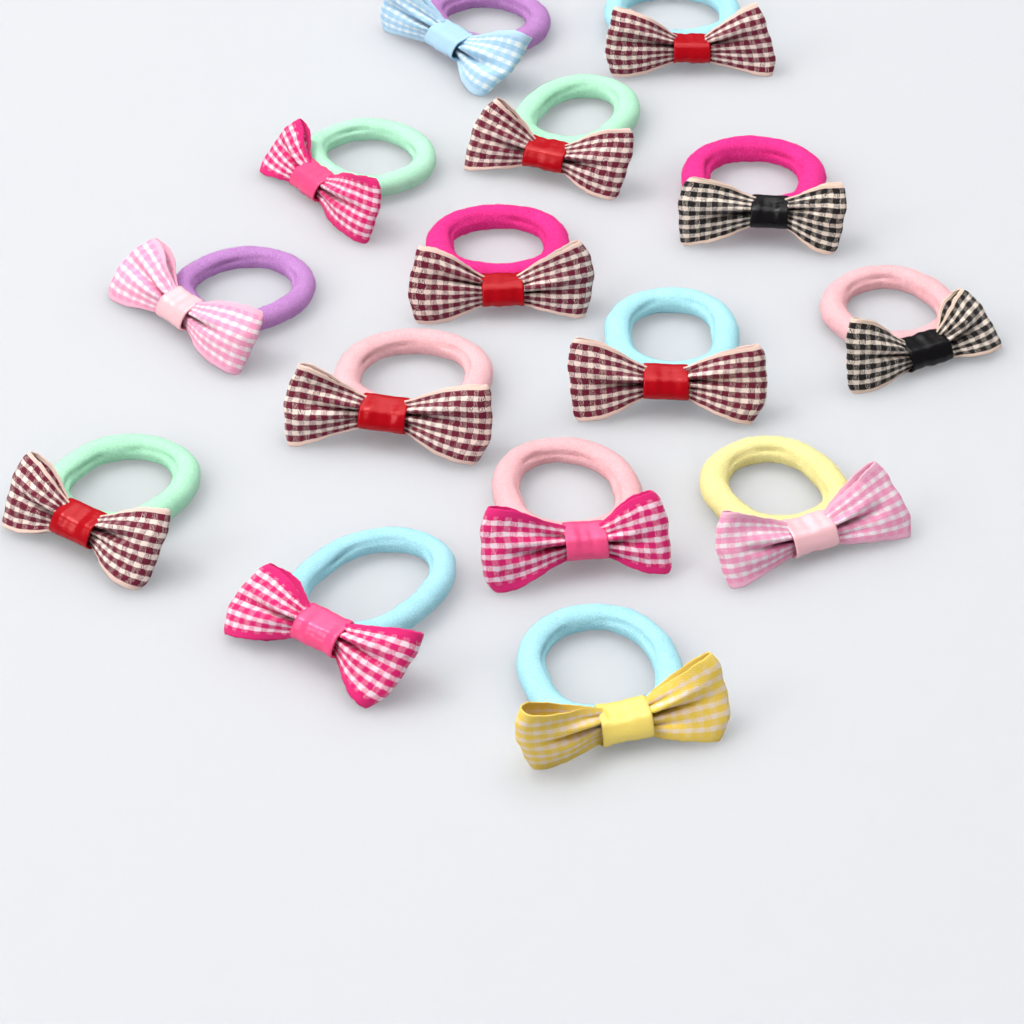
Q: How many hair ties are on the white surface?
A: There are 15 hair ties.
